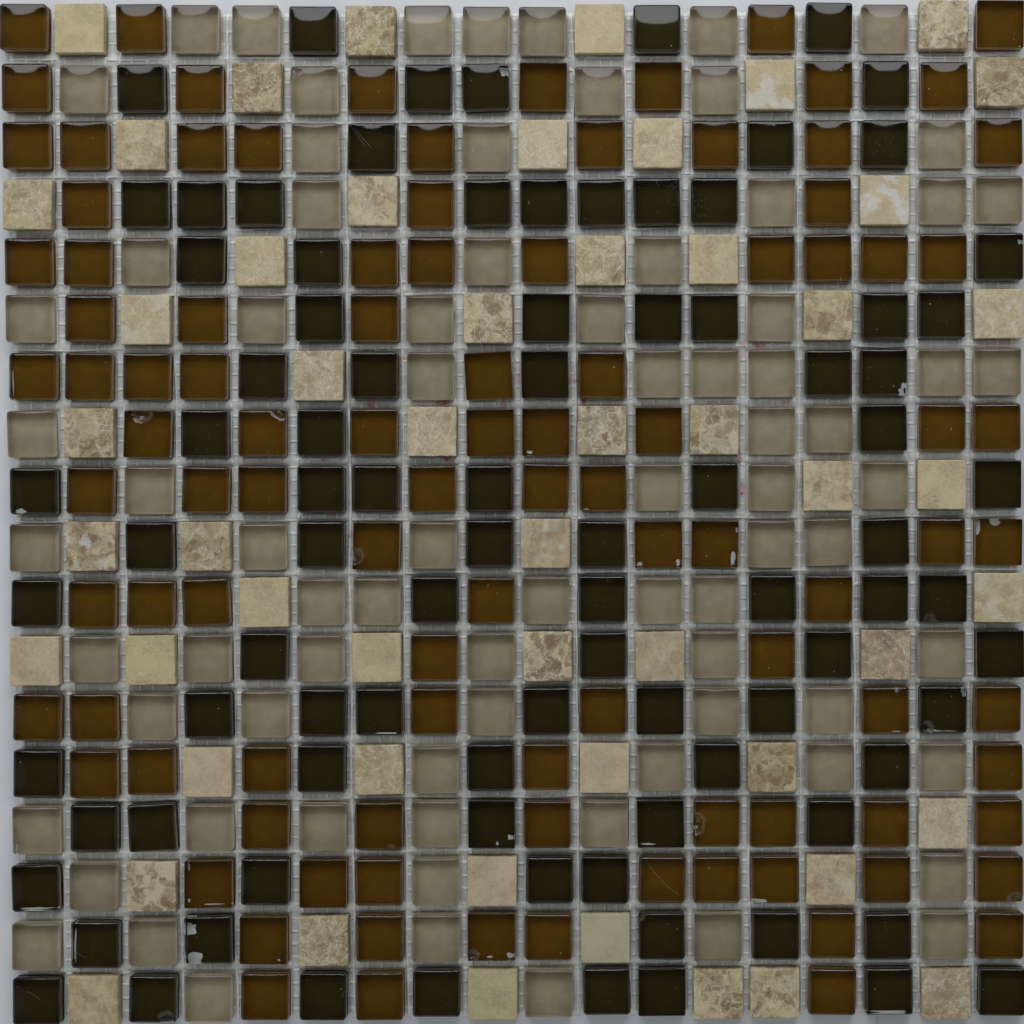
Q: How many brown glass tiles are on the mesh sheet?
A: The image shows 102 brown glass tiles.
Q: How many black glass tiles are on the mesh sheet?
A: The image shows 90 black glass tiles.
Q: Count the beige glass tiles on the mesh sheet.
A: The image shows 79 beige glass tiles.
